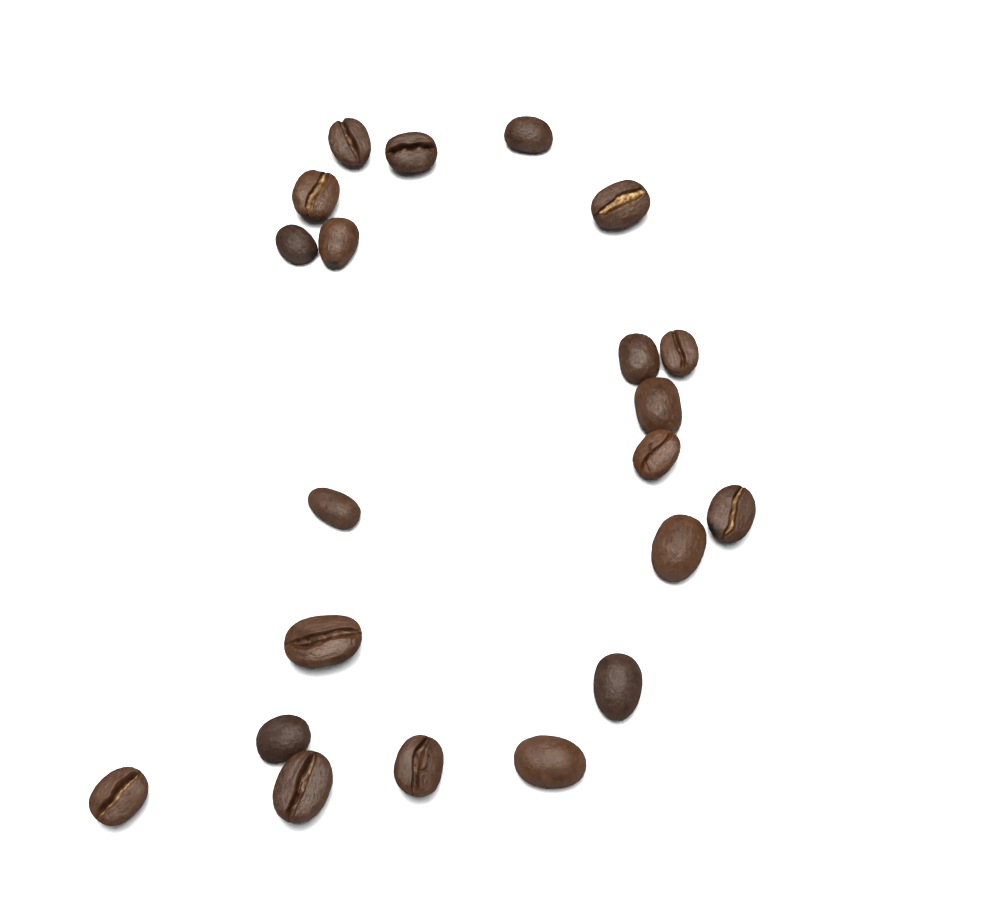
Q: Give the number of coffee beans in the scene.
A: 21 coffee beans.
